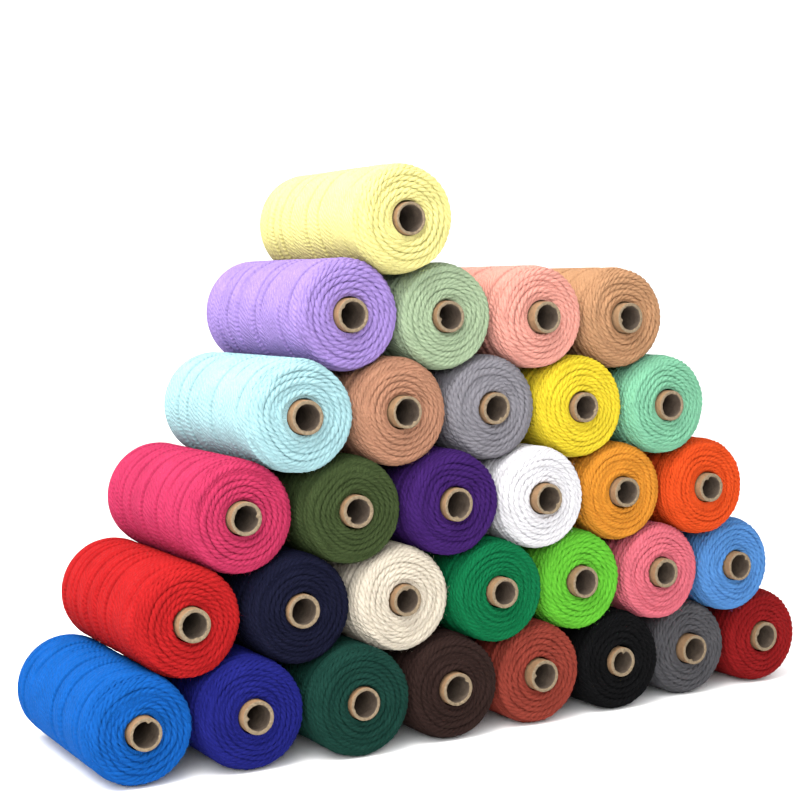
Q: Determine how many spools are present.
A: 31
